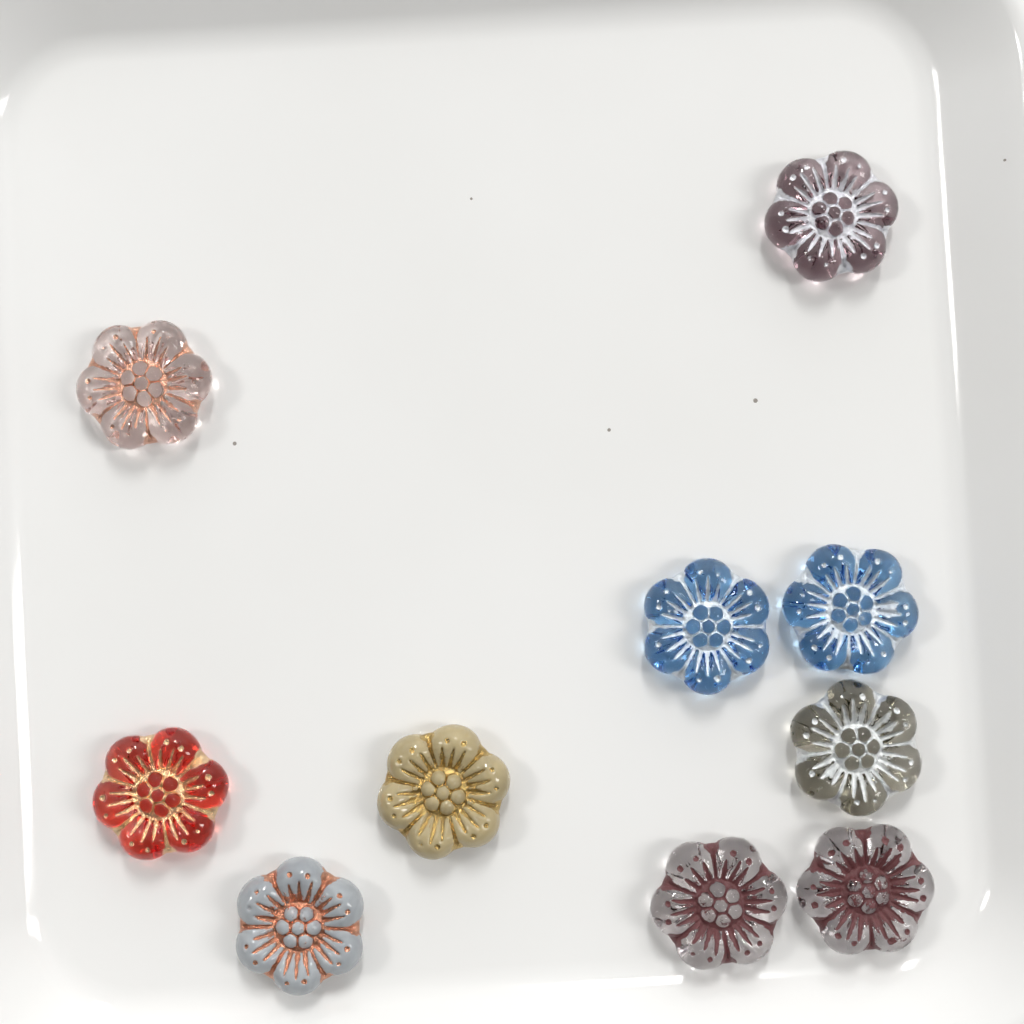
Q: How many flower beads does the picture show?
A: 10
